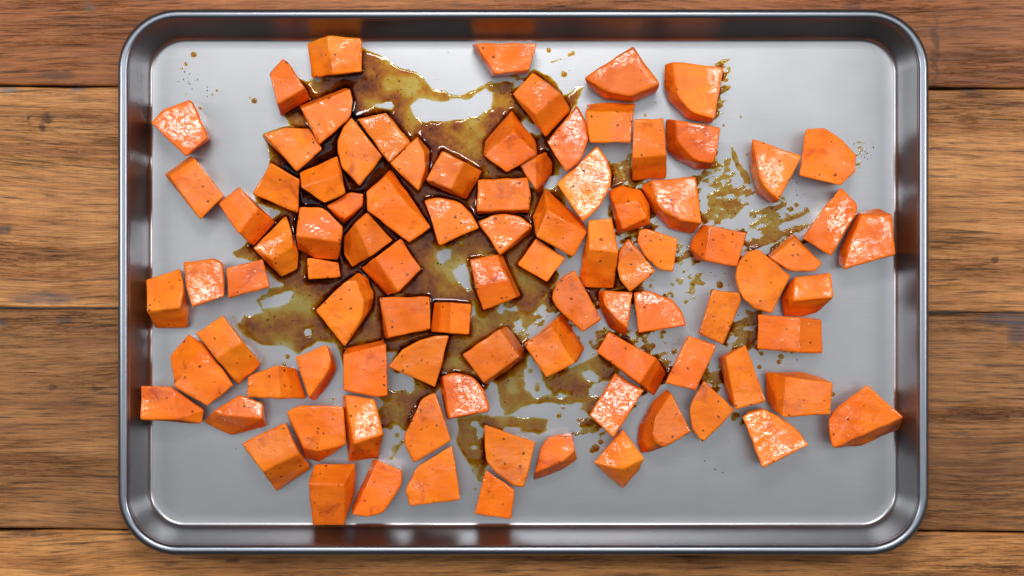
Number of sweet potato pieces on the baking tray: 92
